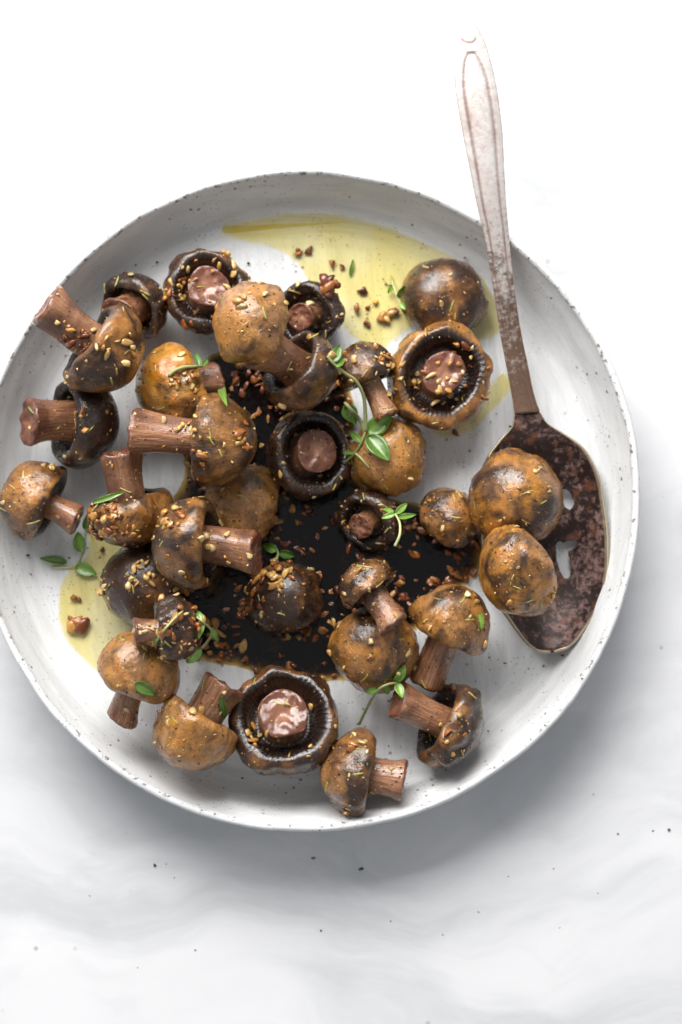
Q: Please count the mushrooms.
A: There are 33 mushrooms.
